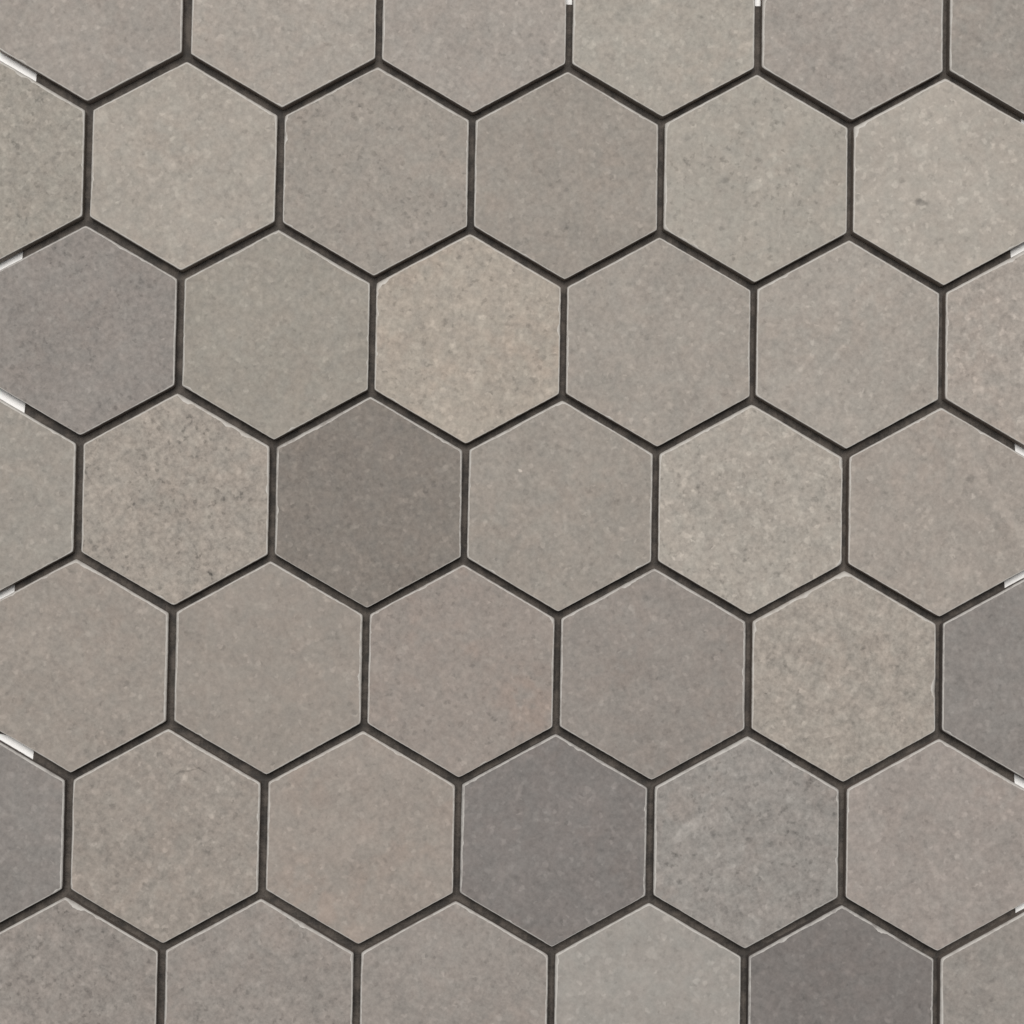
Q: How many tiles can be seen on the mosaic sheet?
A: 42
